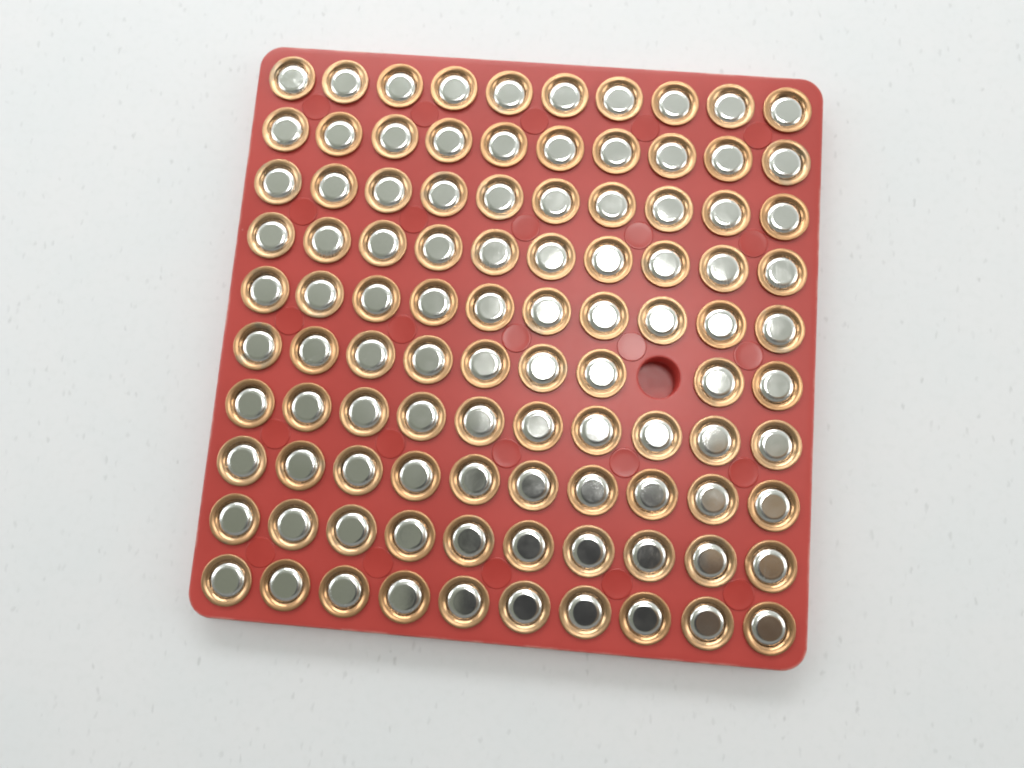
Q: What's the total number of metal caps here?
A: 99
